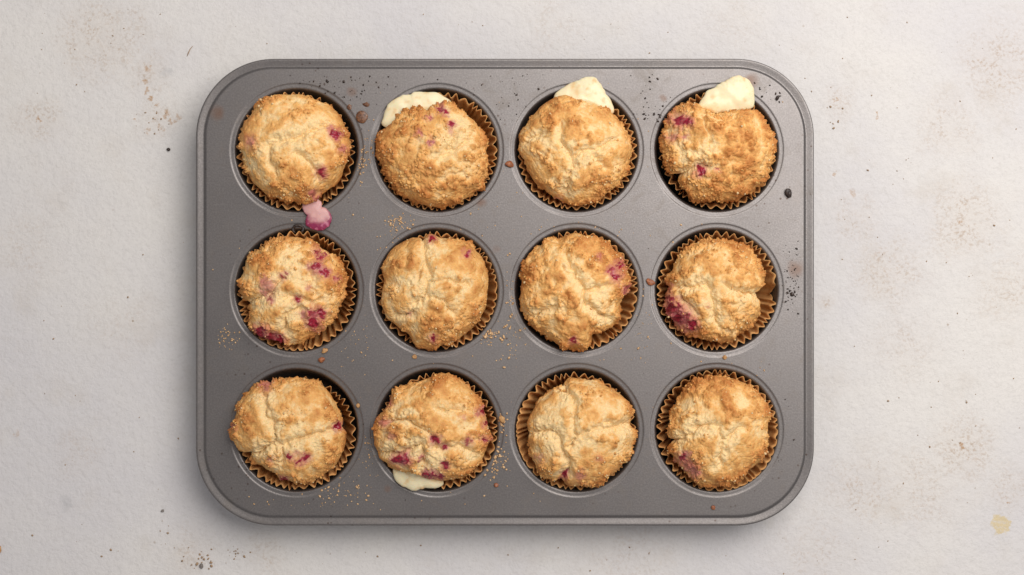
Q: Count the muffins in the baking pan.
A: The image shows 12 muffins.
